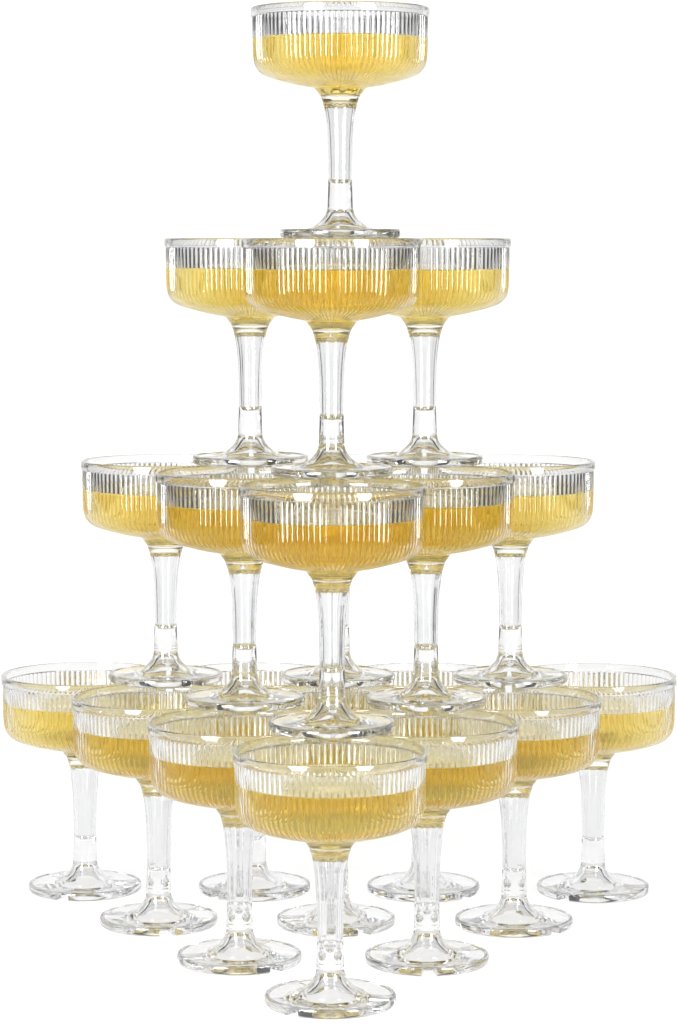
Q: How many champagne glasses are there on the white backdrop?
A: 20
